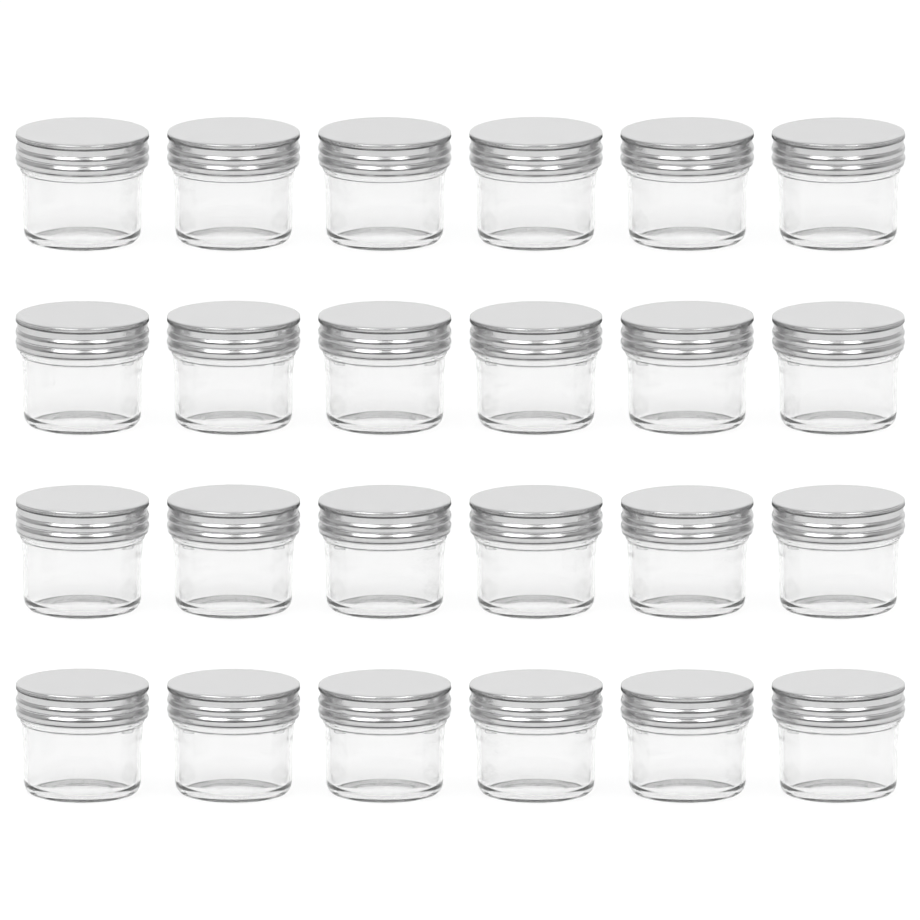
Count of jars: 24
